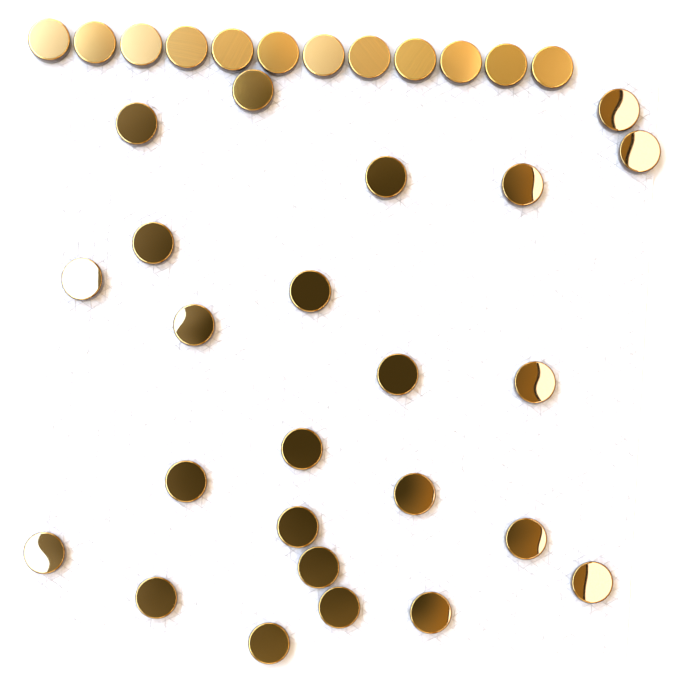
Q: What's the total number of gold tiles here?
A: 12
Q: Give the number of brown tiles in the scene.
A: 24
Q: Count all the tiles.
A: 36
